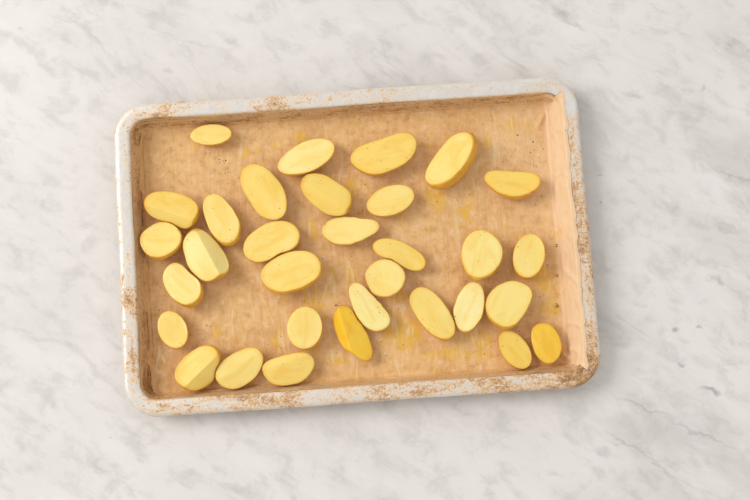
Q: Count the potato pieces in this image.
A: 32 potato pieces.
